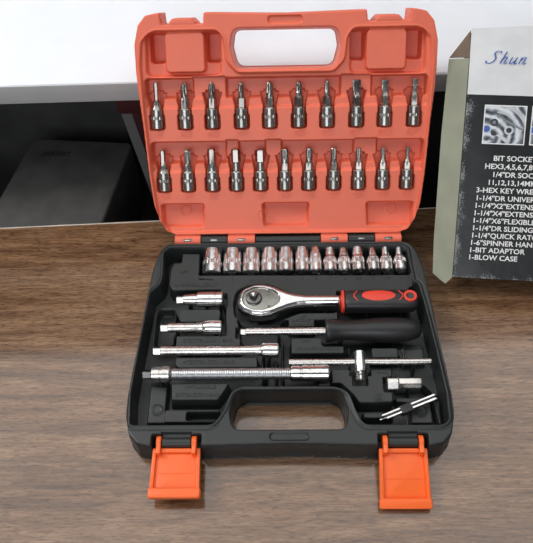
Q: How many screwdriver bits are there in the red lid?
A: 21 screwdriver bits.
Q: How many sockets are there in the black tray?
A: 13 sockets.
